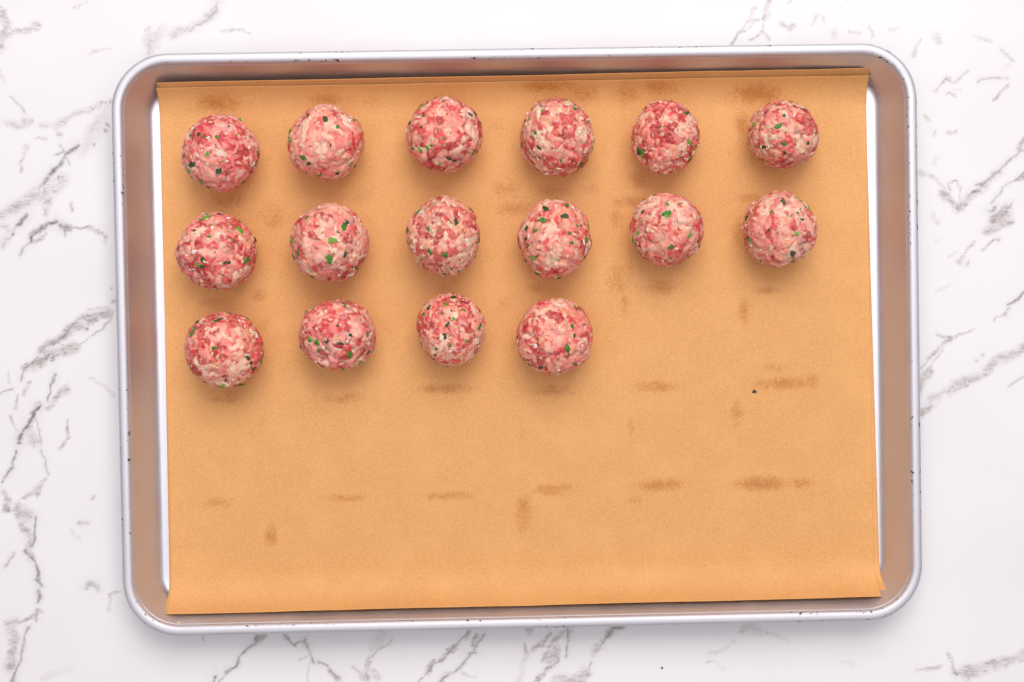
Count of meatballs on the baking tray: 16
